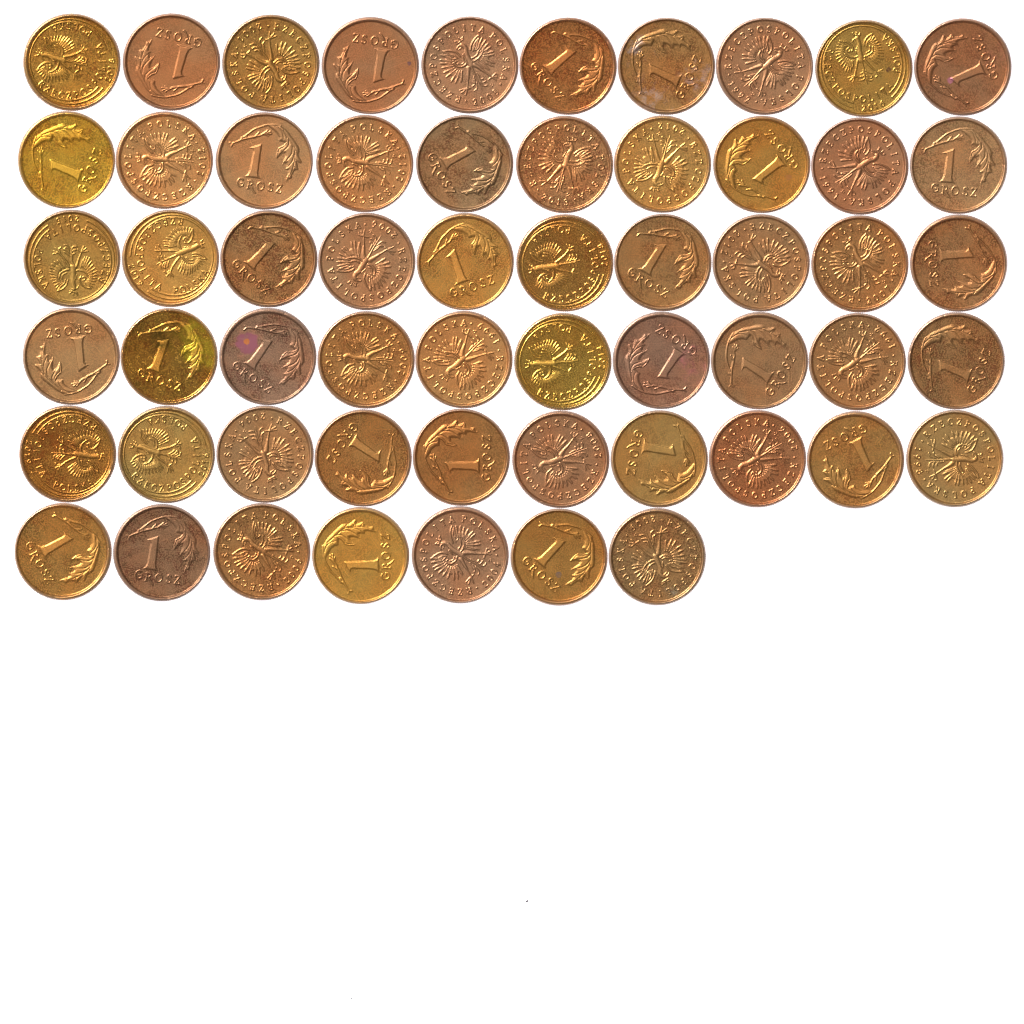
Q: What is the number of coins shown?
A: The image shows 57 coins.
